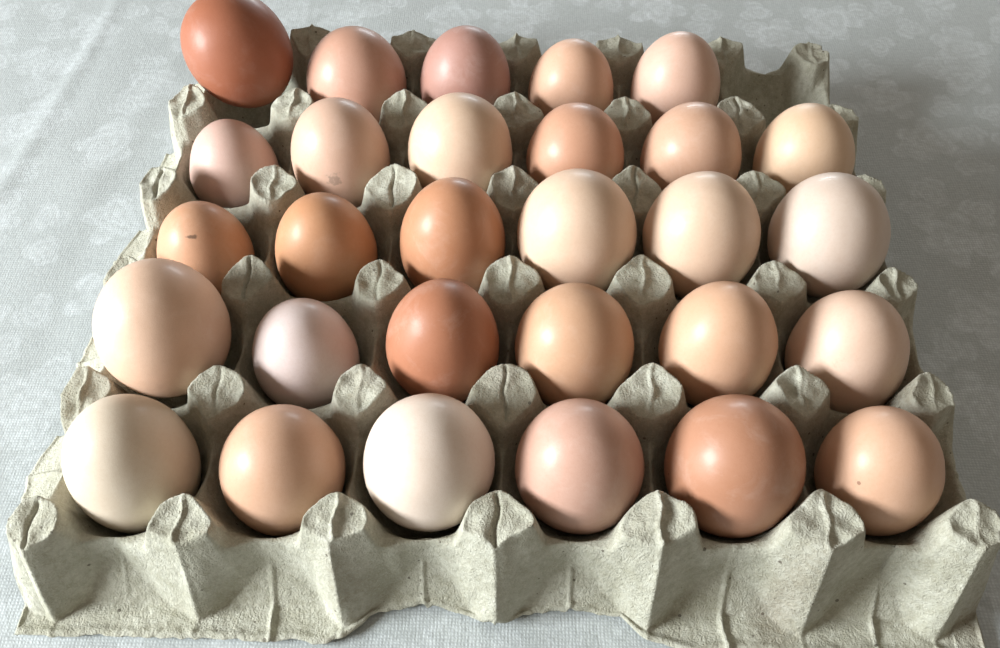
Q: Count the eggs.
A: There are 29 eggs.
